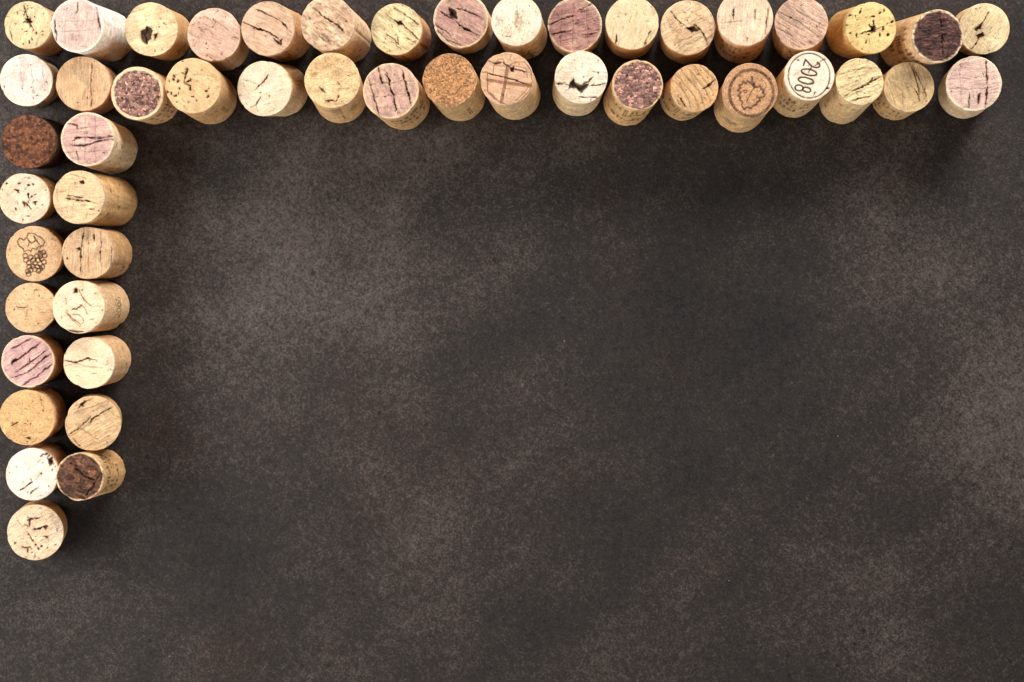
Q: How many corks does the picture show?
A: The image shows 49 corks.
